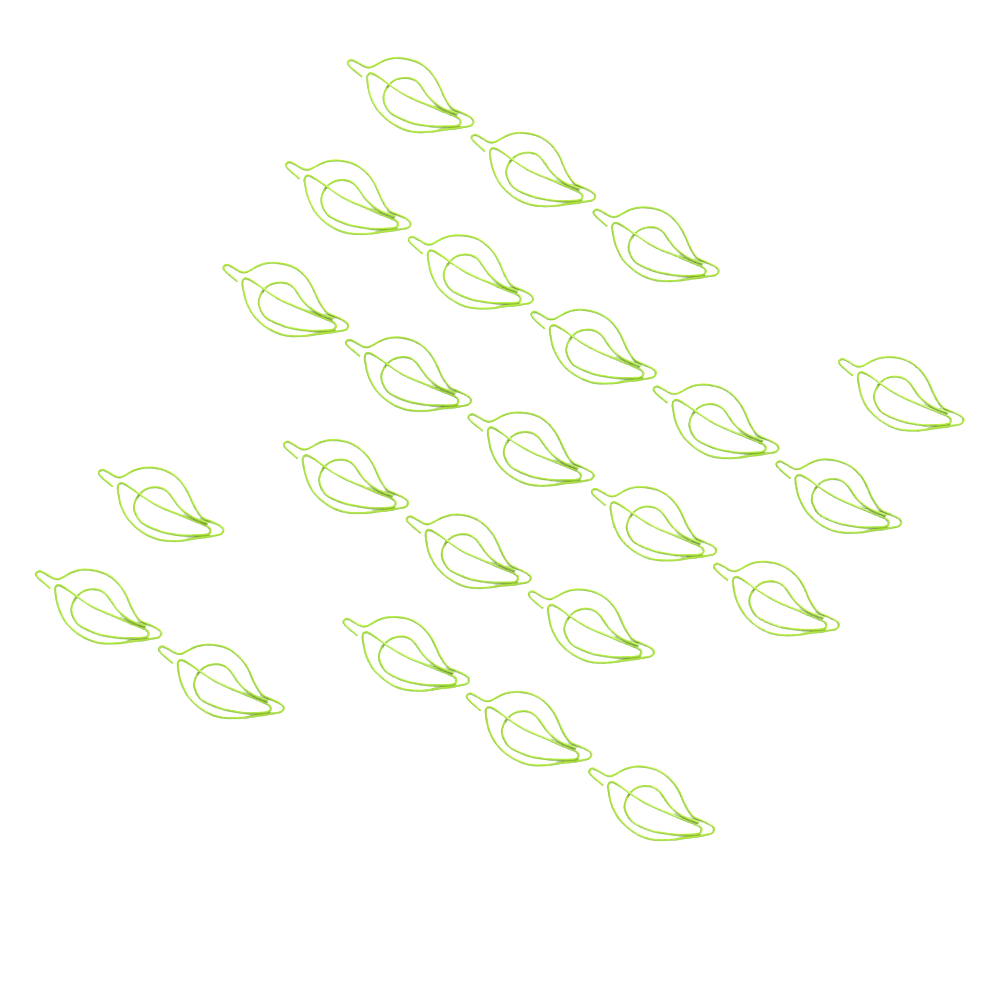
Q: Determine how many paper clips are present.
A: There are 23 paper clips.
